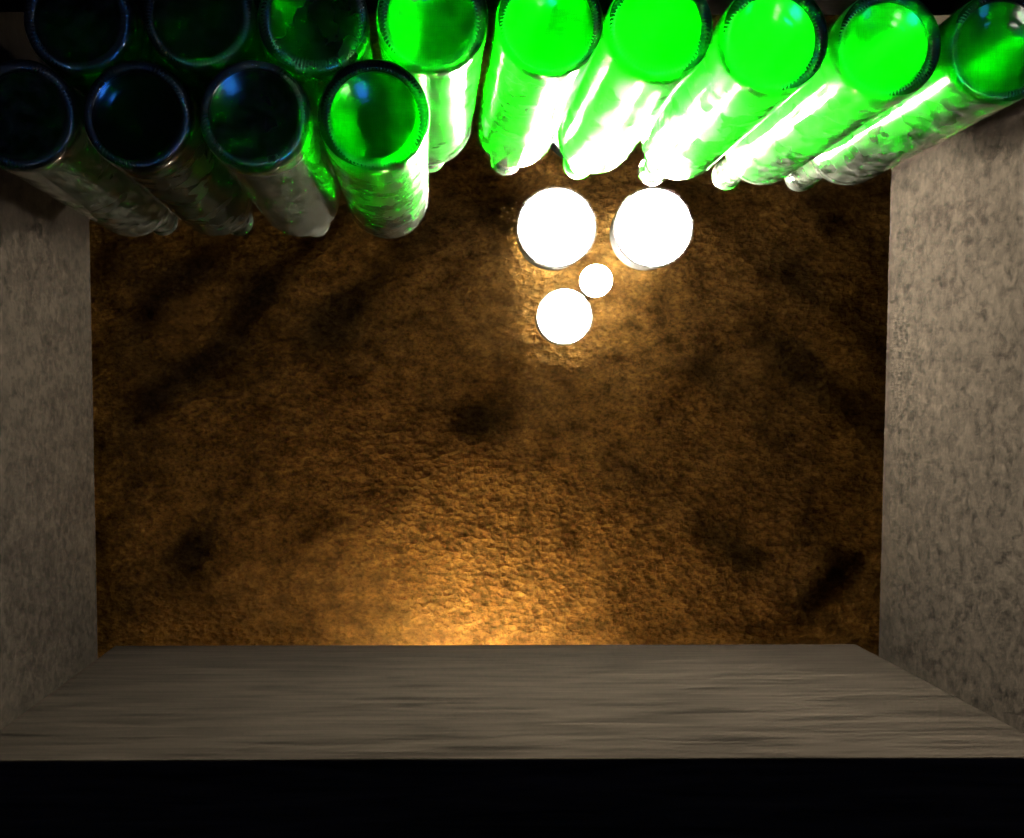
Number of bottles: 13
